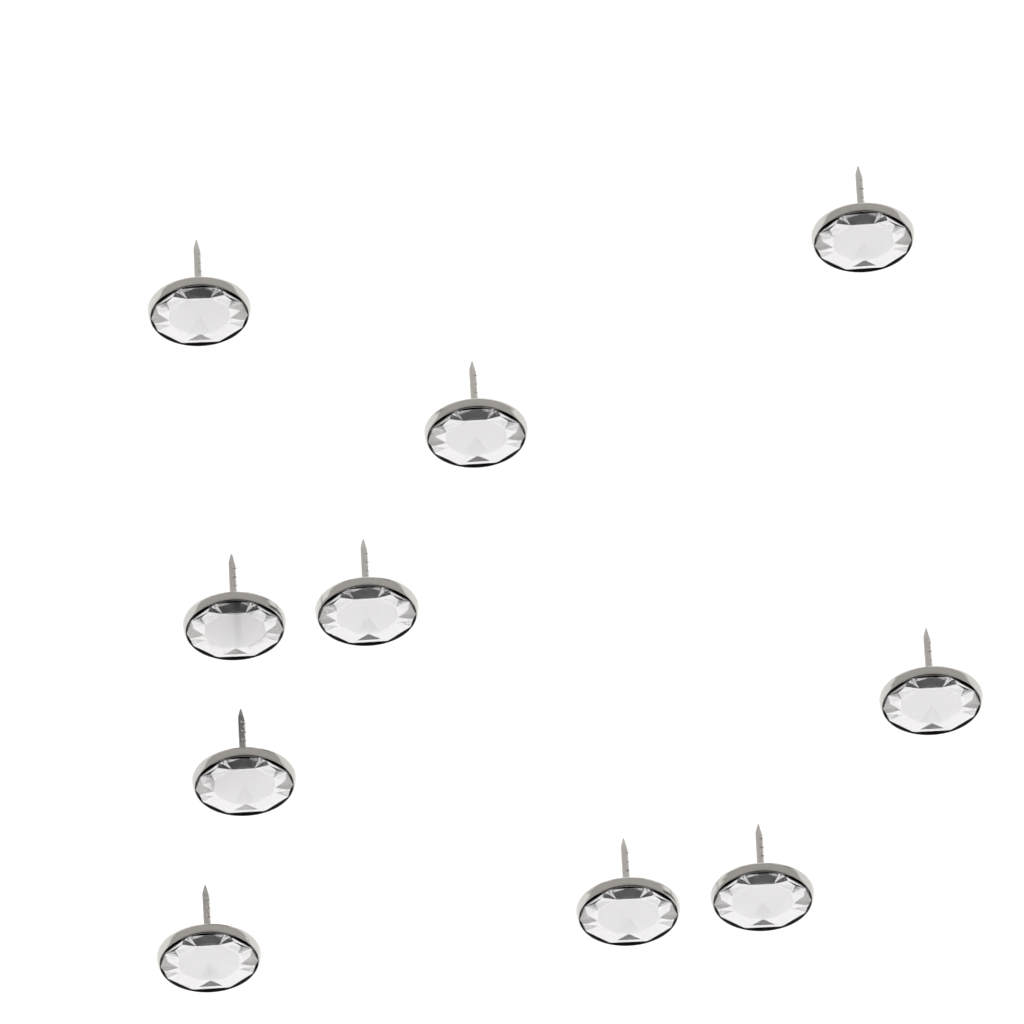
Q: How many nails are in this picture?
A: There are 10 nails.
